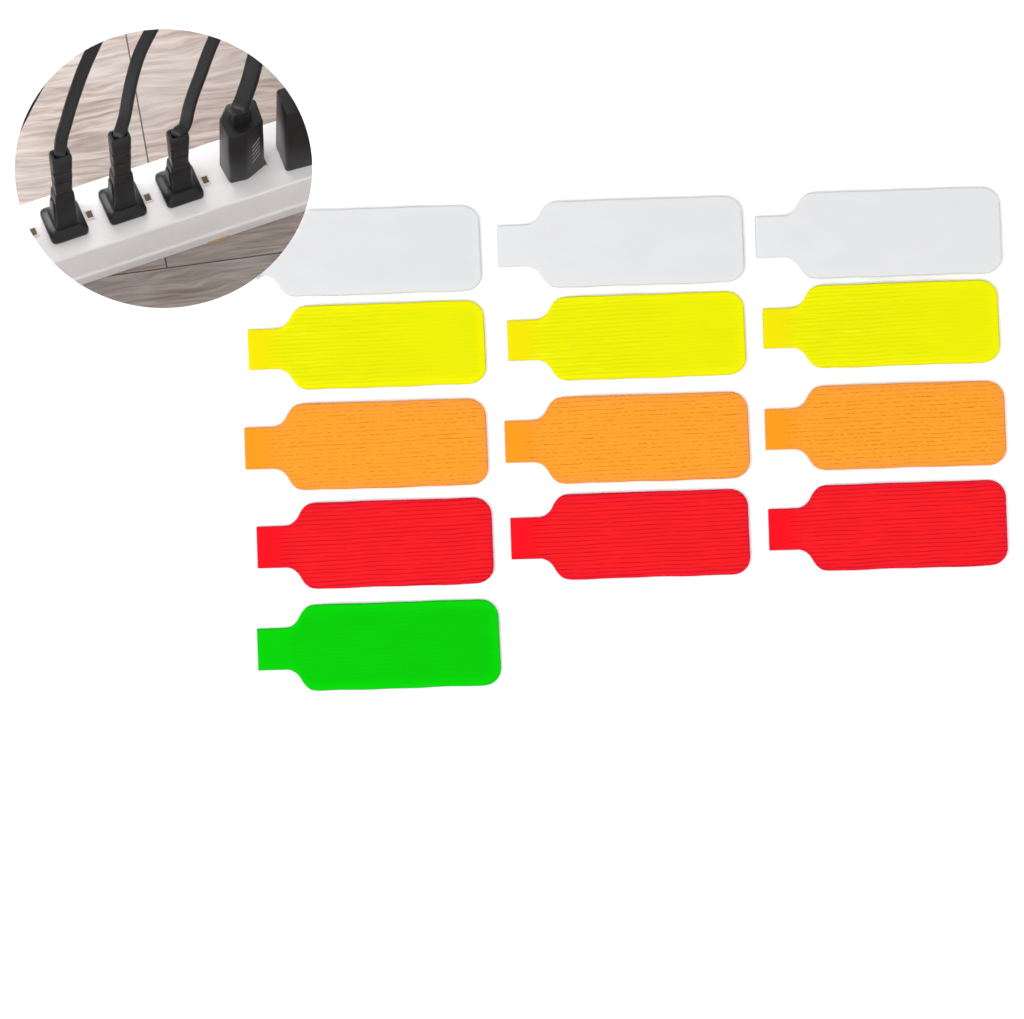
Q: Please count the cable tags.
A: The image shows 13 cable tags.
